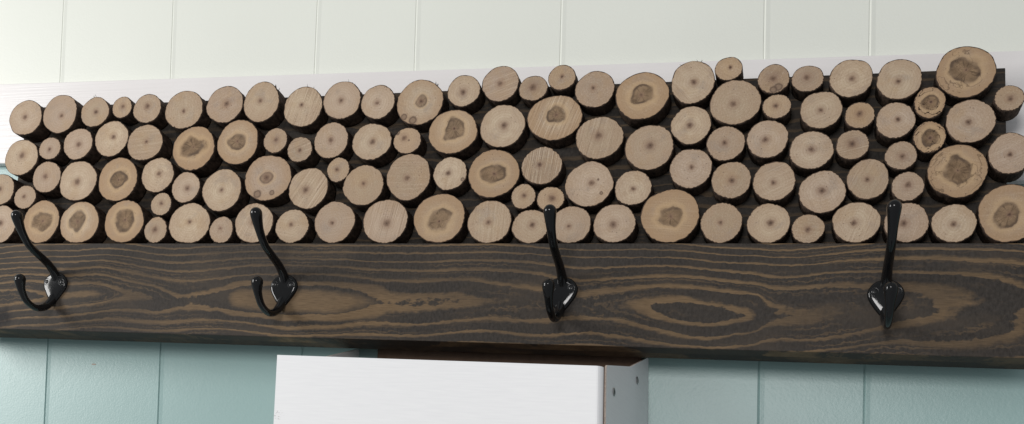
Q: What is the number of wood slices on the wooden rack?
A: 110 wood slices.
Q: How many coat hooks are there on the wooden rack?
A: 4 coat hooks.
